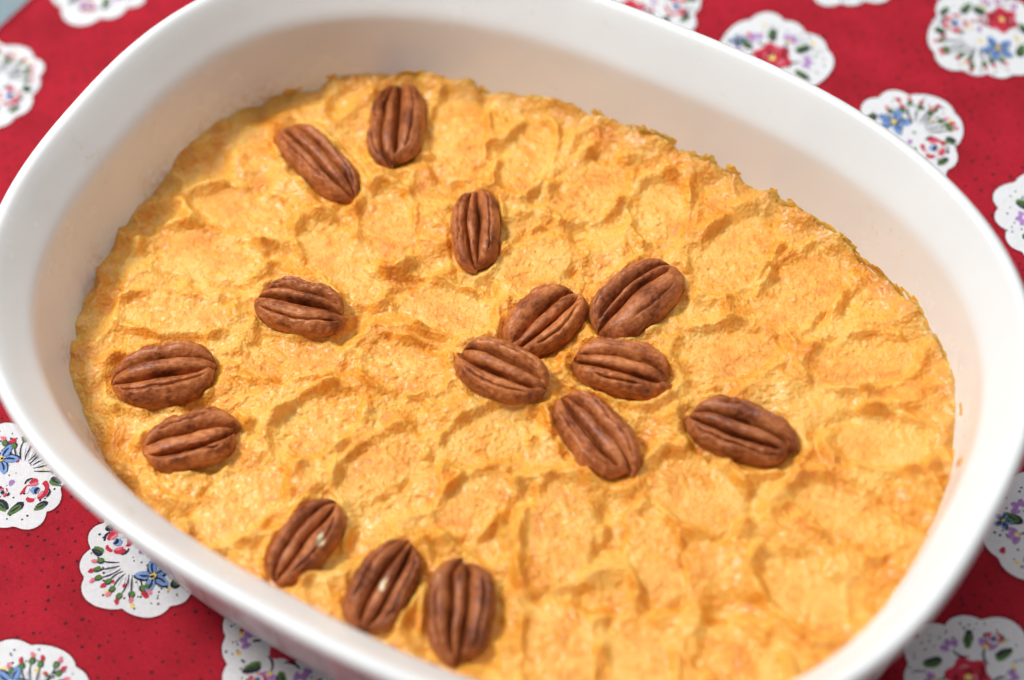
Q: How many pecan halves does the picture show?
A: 15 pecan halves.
